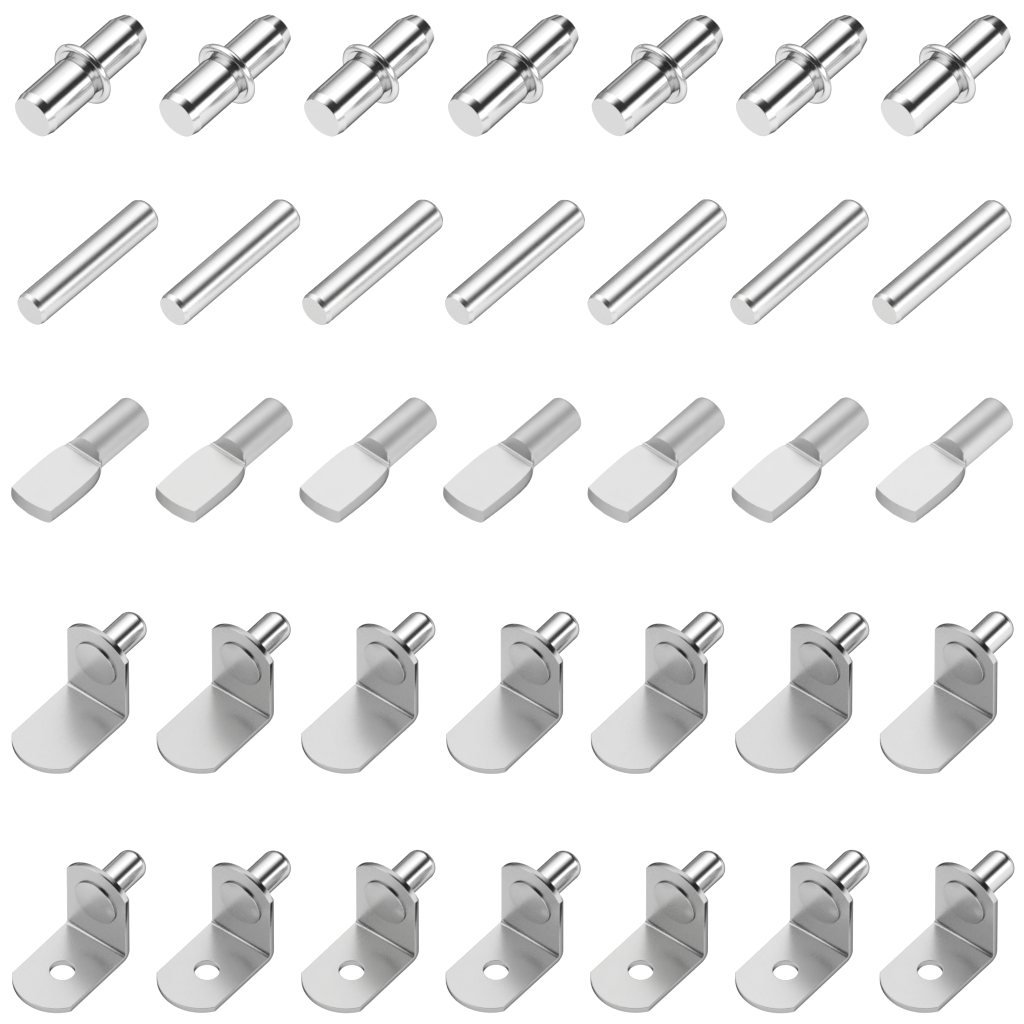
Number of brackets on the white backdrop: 14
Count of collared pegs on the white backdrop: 7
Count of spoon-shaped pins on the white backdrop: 7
